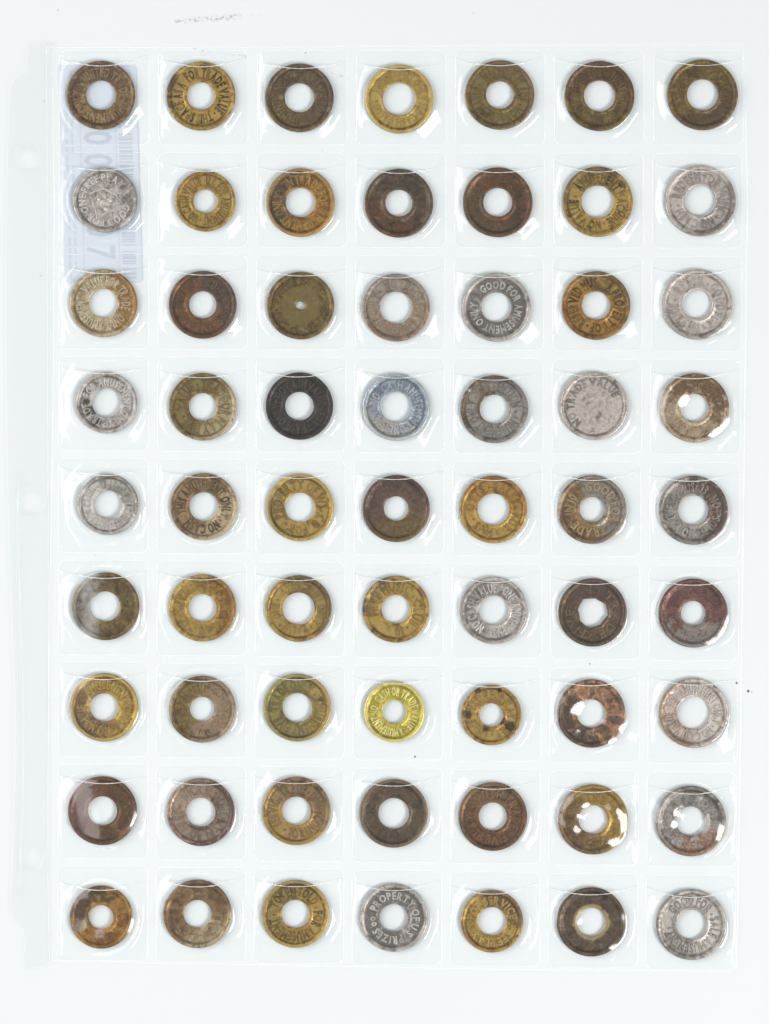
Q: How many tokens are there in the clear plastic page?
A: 63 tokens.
